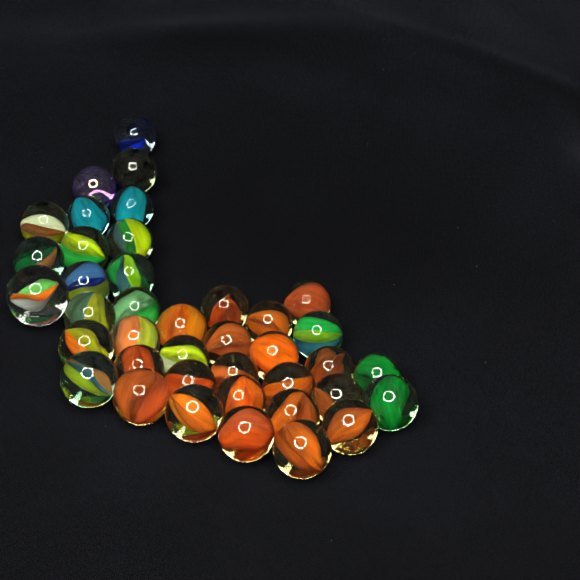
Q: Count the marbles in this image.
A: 40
